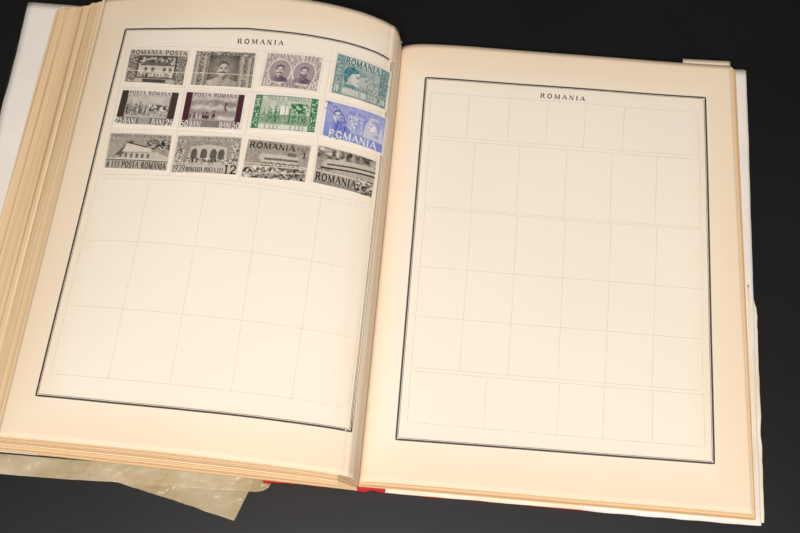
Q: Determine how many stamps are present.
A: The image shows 12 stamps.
